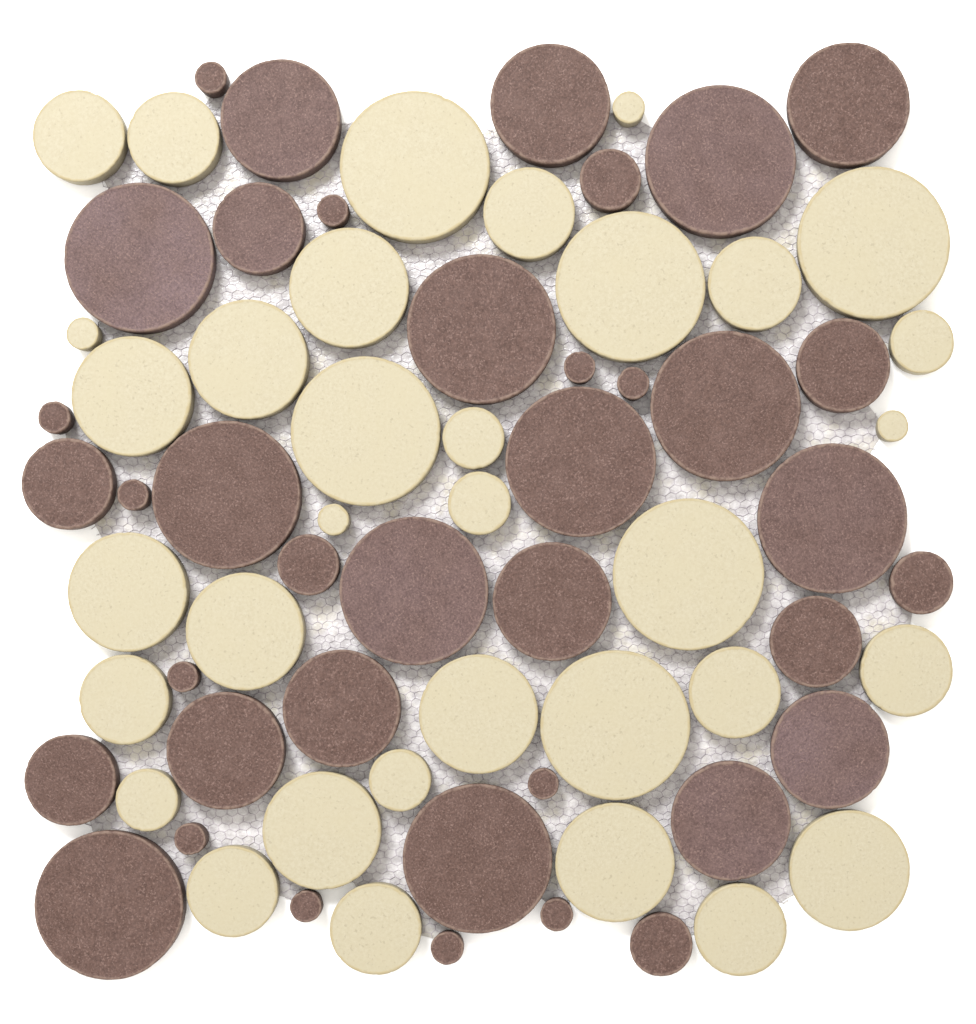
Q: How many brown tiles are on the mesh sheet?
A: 39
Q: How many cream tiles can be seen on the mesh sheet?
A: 34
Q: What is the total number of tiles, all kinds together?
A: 73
